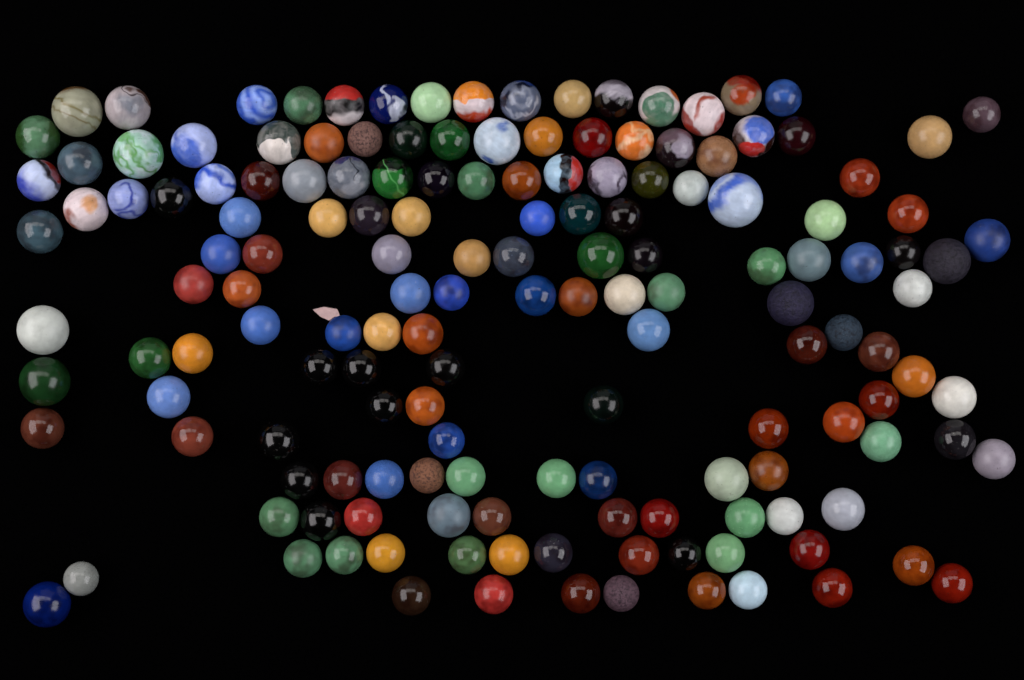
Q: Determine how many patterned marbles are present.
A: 28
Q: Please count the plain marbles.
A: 128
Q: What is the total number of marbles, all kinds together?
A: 156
